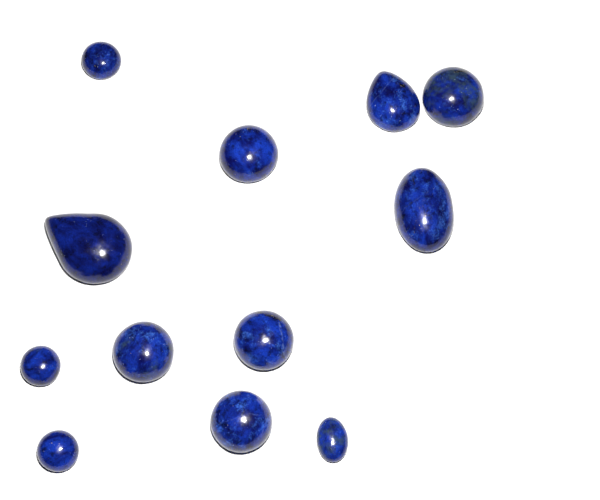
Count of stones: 12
